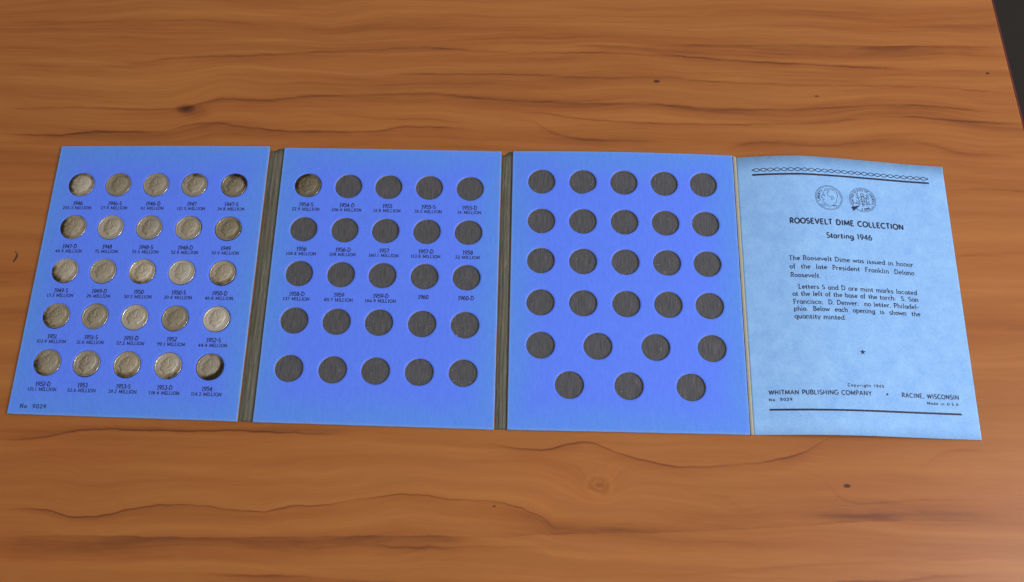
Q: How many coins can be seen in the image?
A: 26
